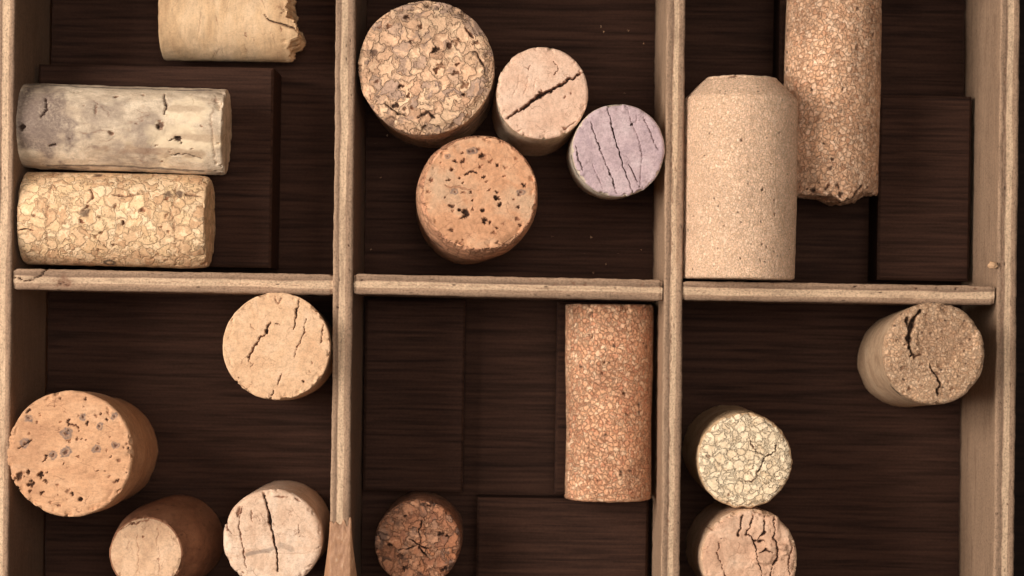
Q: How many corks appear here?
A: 18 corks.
